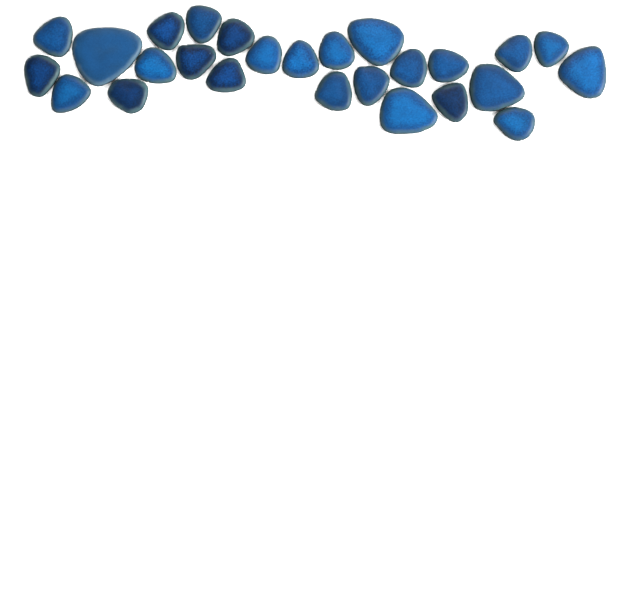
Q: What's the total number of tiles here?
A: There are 26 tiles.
